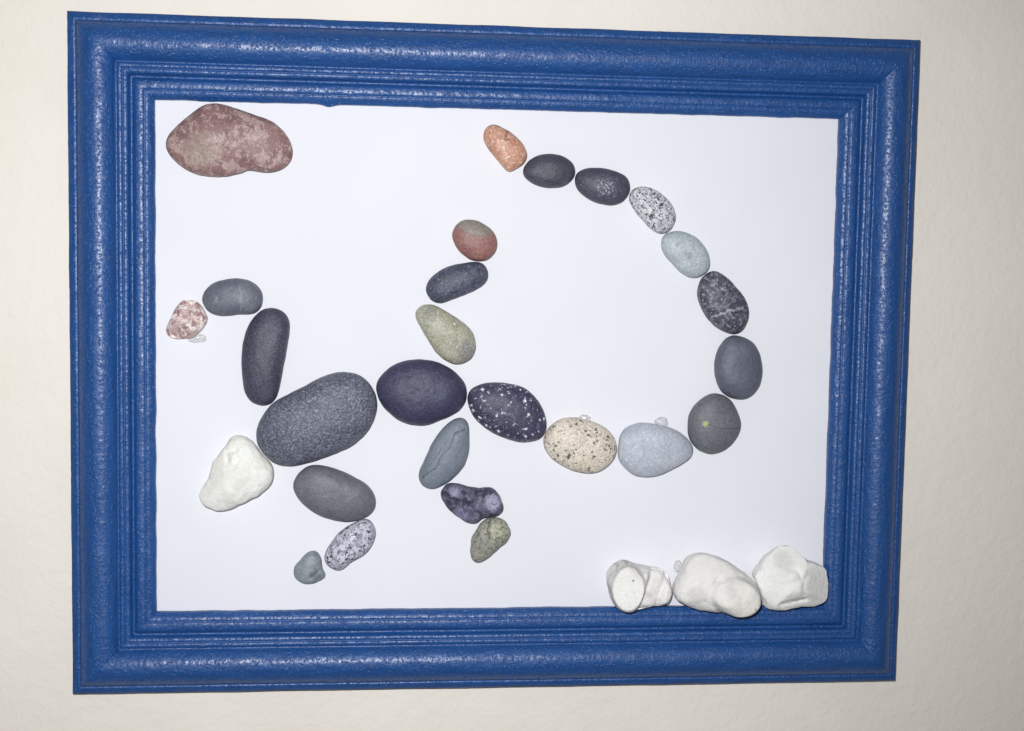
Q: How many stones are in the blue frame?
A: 30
